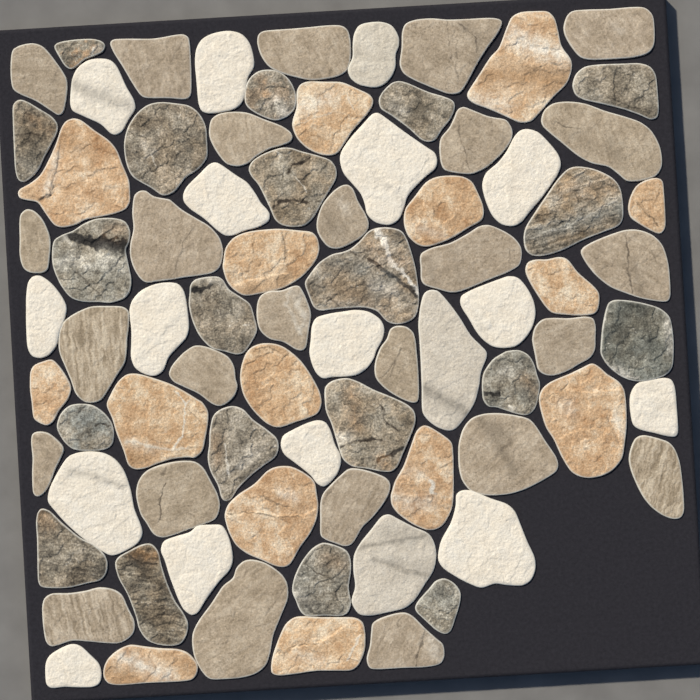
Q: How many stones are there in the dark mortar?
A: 79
